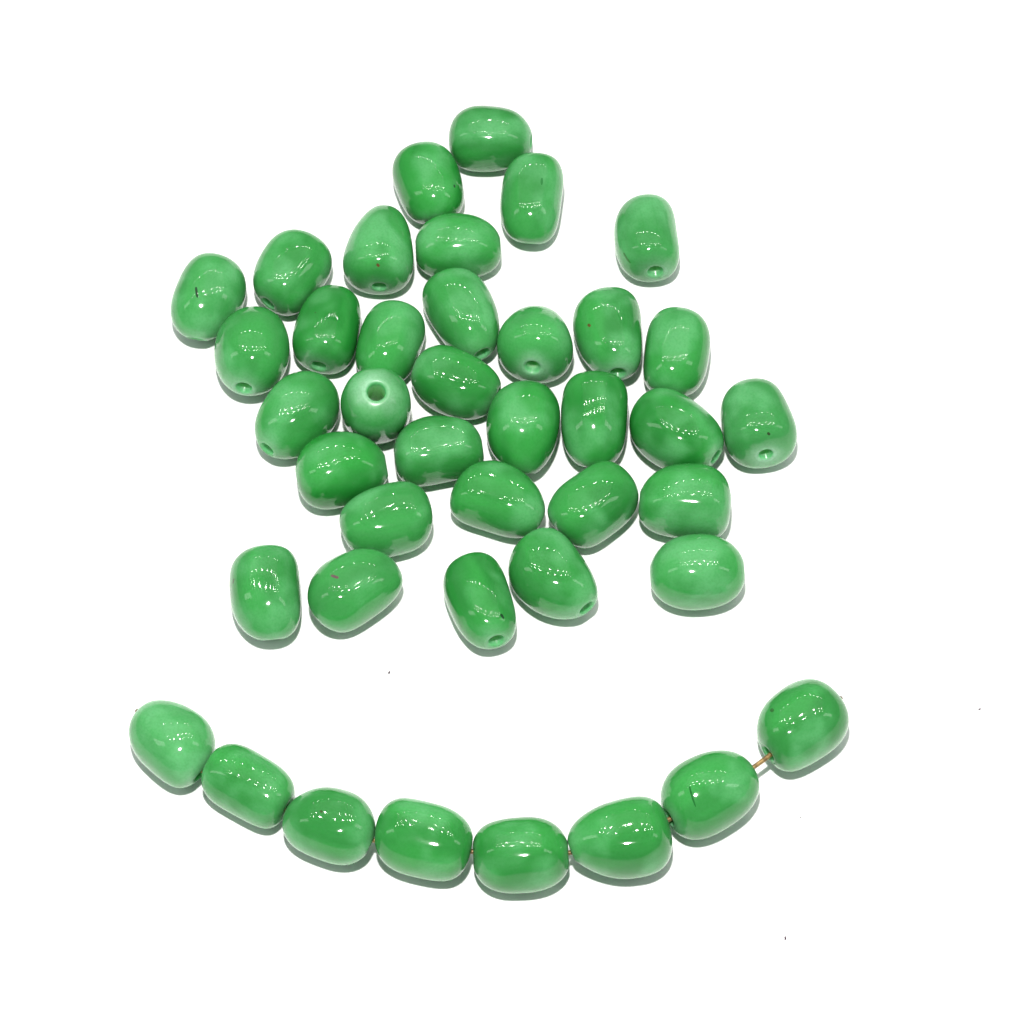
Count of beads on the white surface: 41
